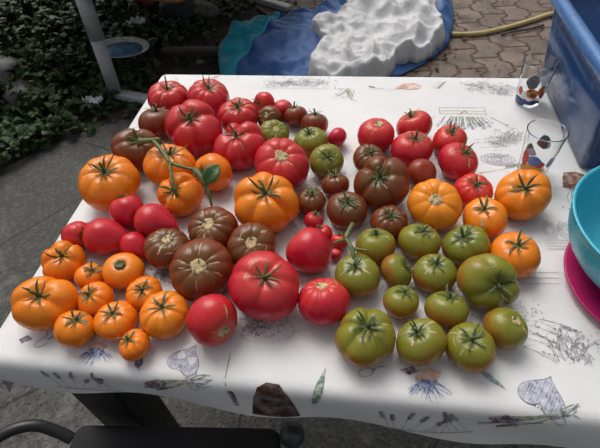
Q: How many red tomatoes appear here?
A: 28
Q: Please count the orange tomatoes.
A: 19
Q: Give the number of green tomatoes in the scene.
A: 16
